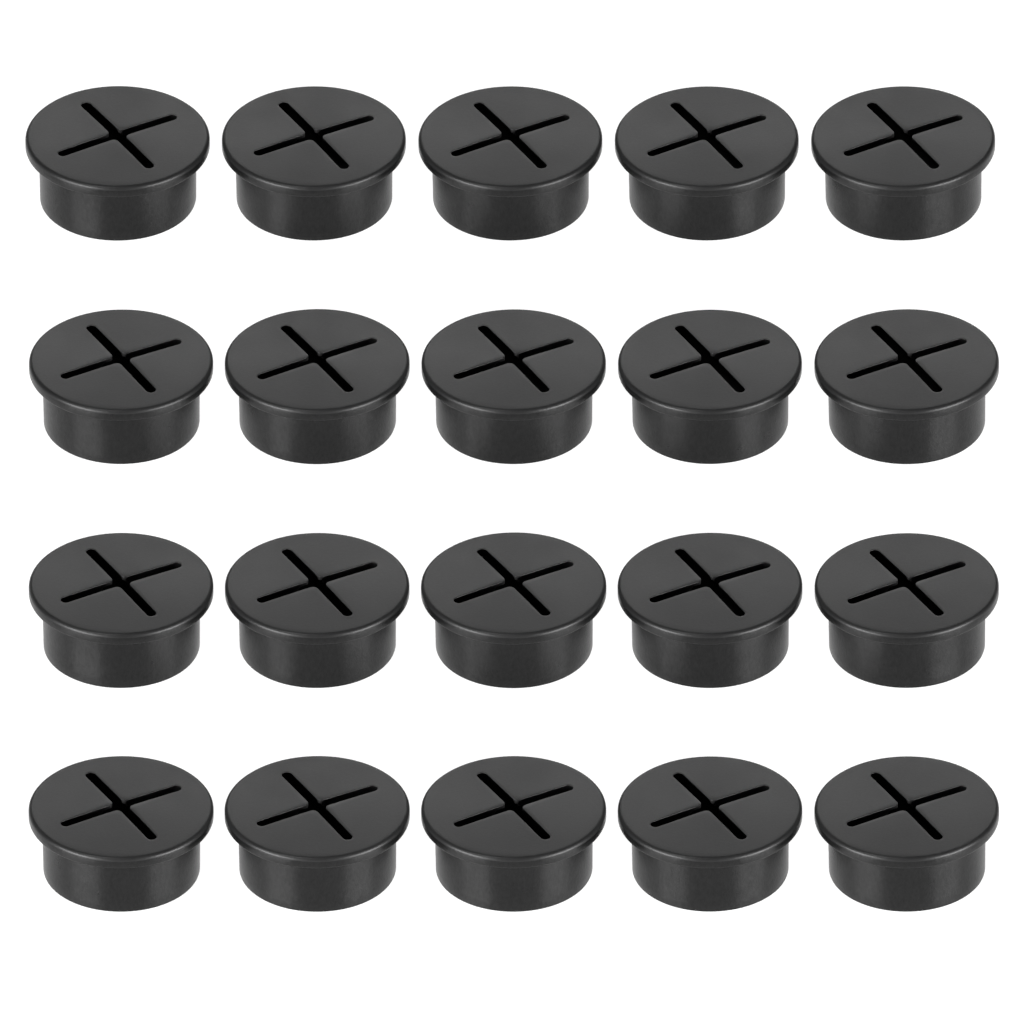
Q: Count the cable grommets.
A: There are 20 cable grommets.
